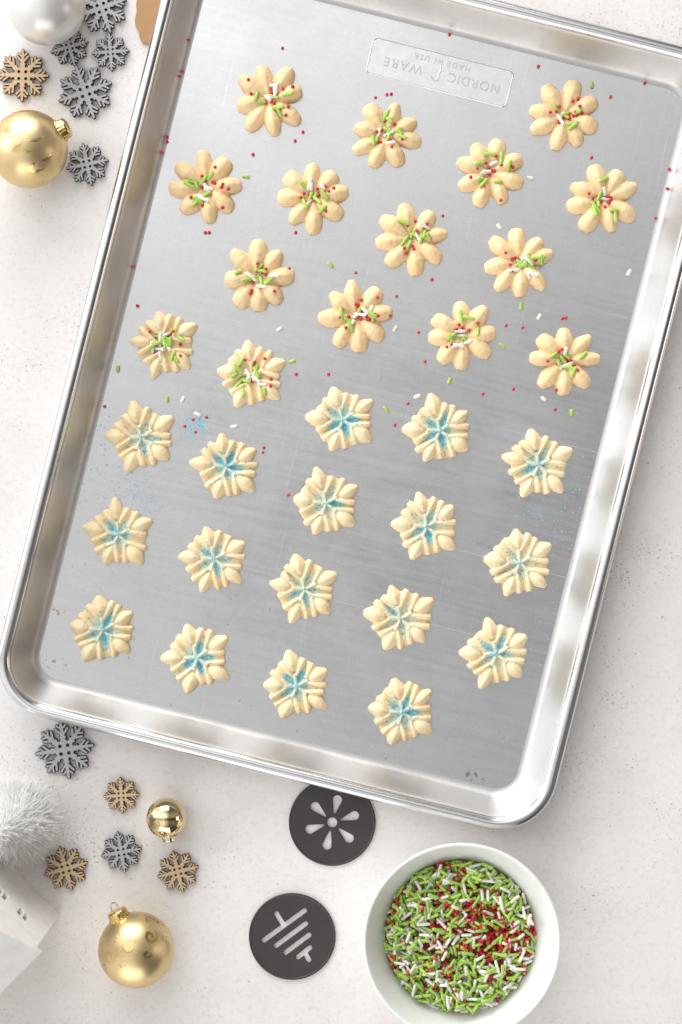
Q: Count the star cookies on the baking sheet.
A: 19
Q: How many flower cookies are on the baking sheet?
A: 13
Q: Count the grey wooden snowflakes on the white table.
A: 7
